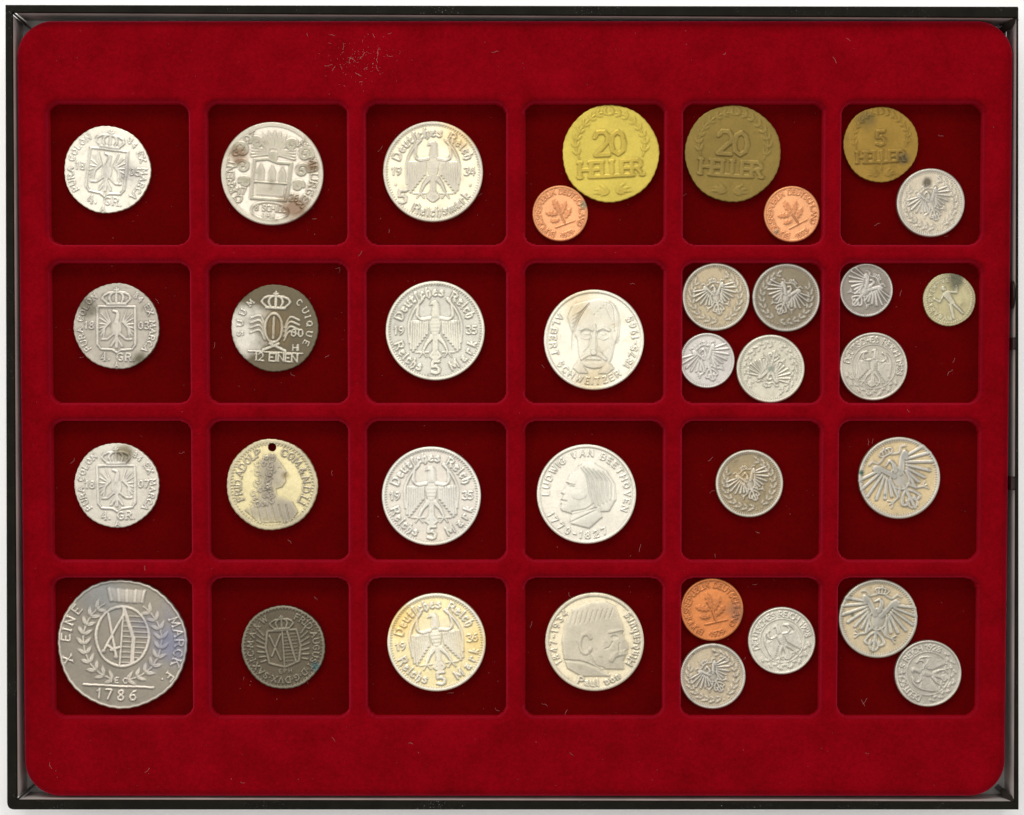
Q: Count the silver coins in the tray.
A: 29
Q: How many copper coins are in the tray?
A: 3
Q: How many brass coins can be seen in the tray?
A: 3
